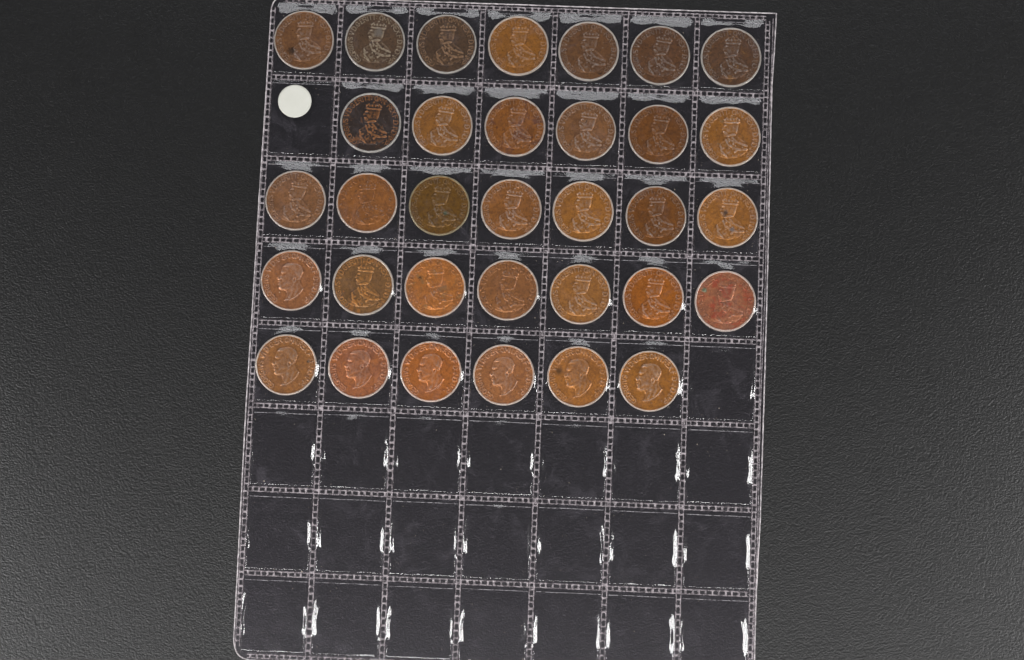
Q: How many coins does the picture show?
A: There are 33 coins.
